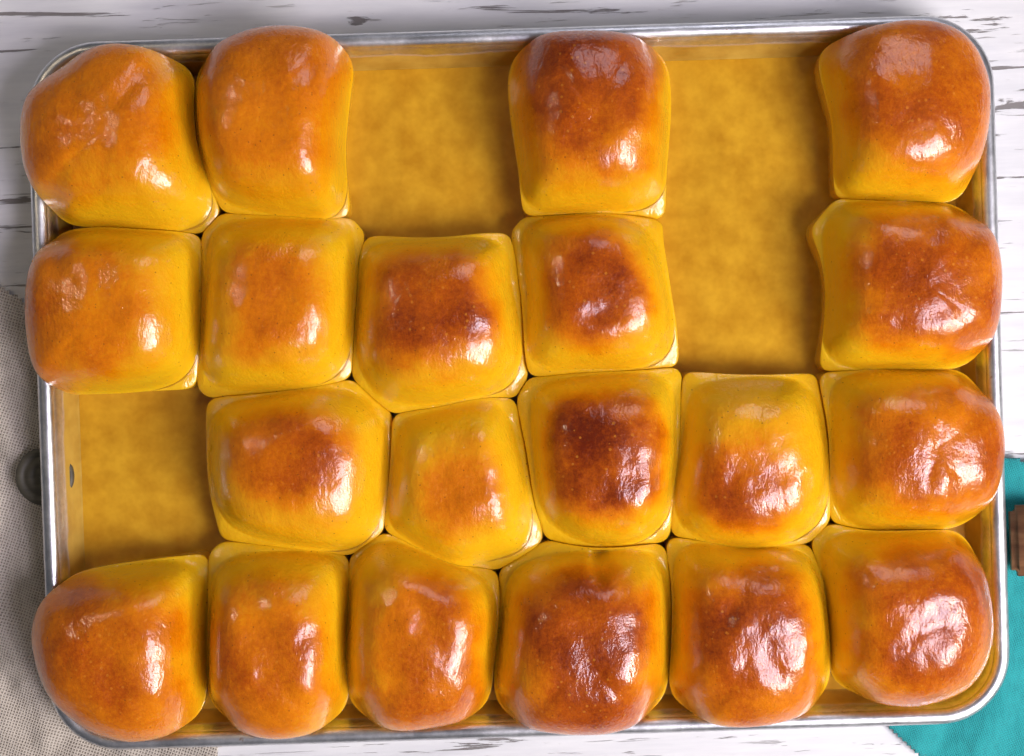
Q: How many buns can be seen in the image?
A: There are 20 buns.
